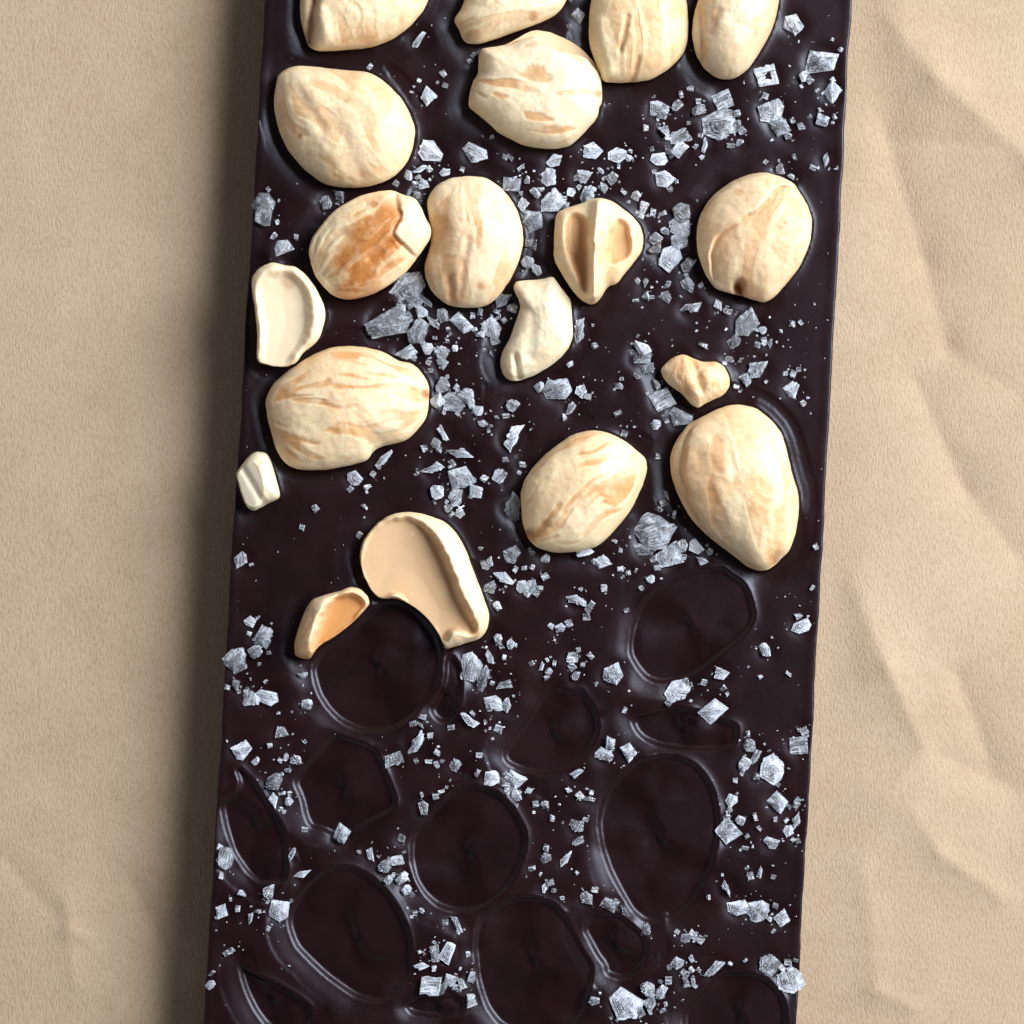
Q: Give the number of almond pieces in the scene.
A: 19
